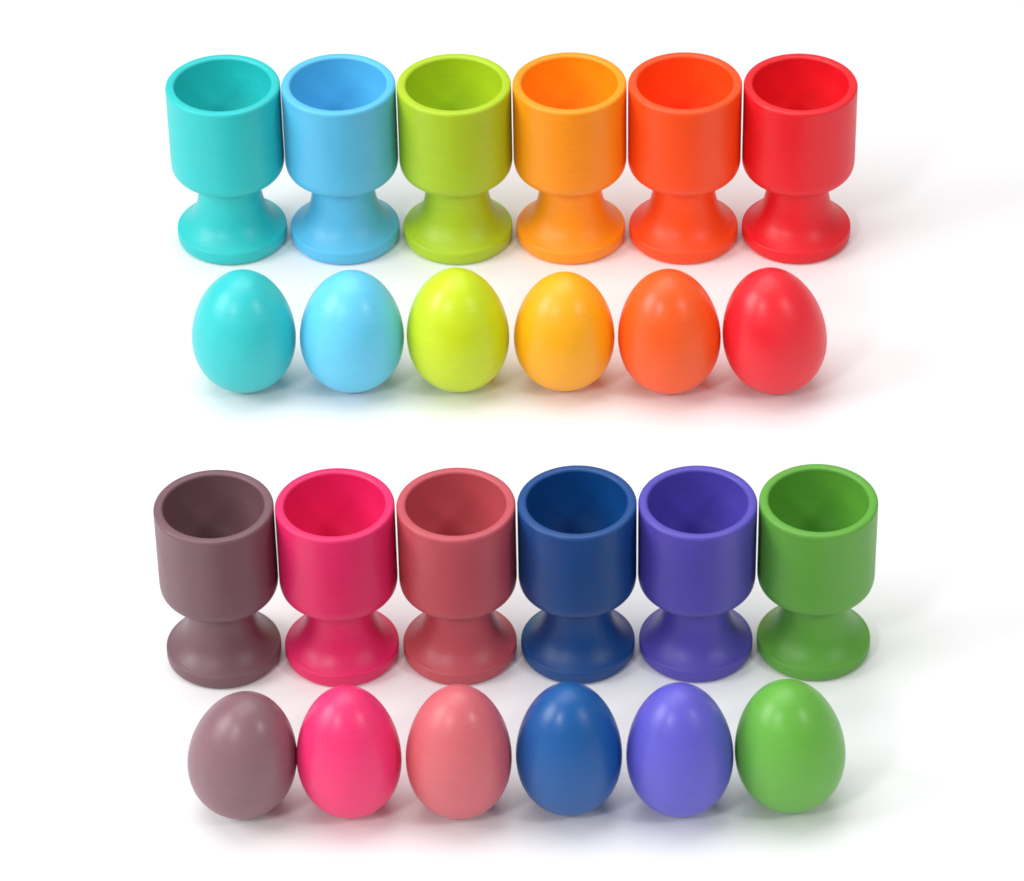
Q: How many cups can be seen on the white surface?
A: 12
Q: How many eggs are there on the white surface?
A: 12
